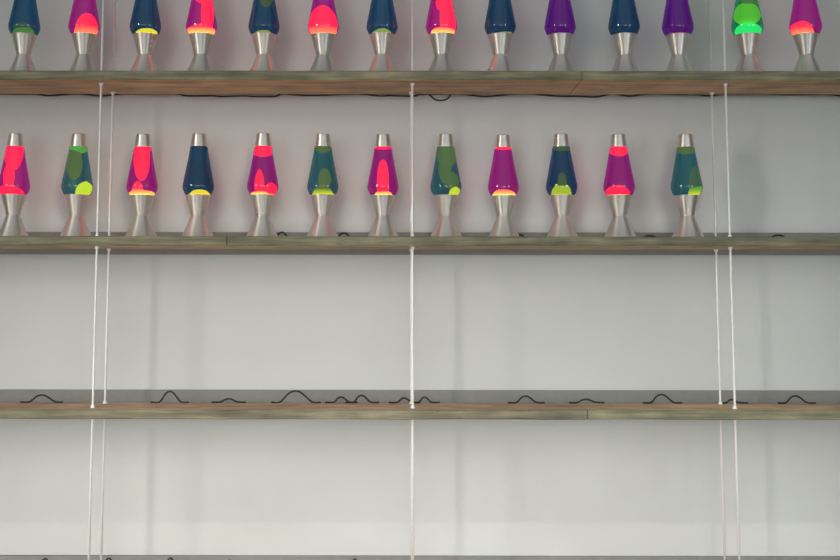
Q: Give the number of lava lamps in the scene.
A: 26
